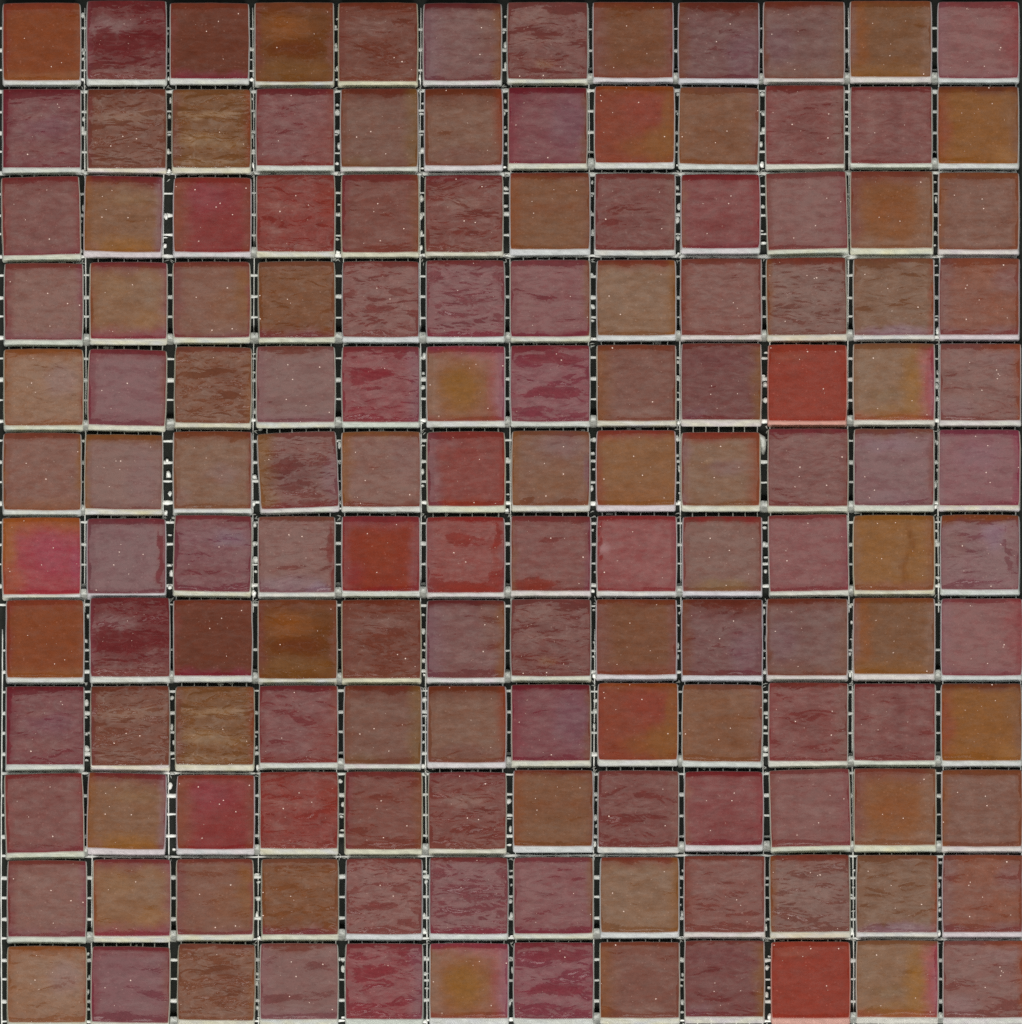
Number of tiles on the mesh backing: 144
